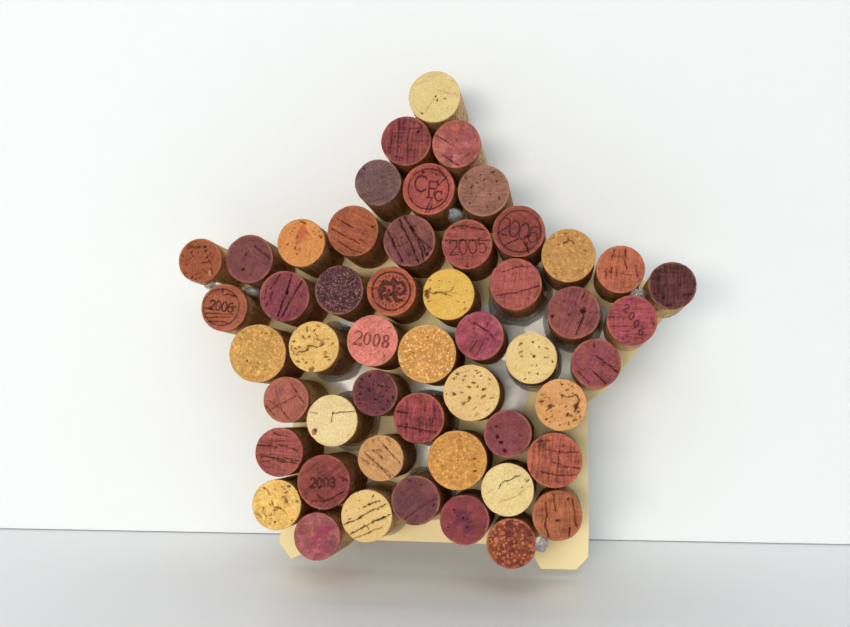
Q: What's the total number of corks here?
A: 51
